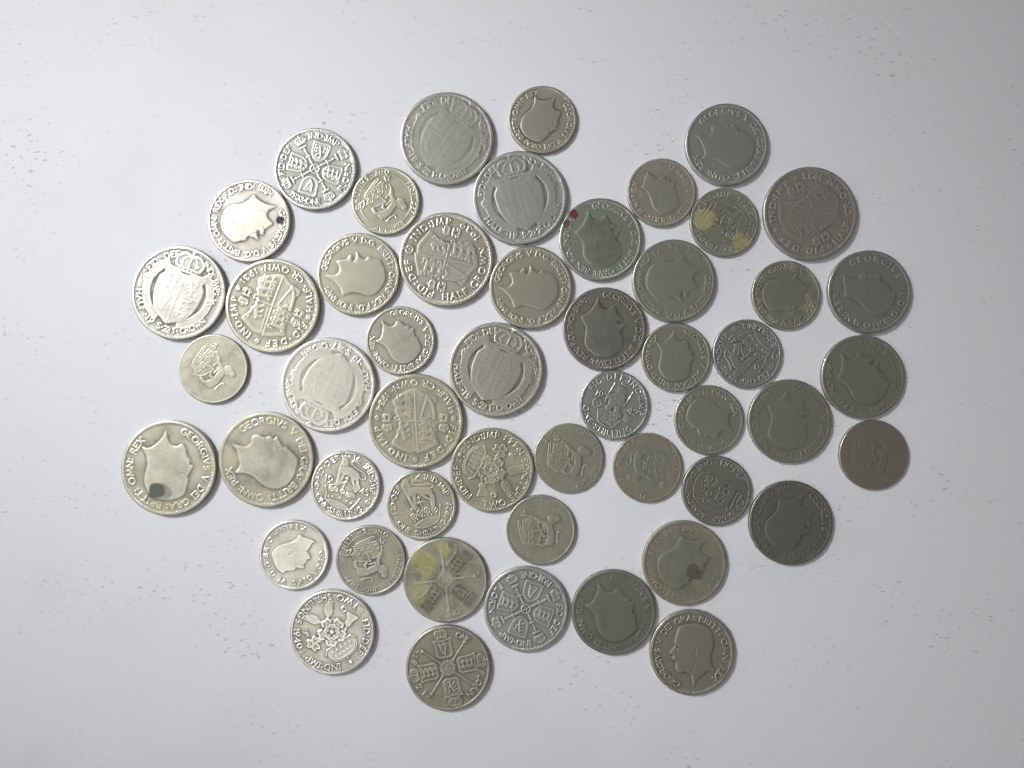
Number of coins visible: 51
